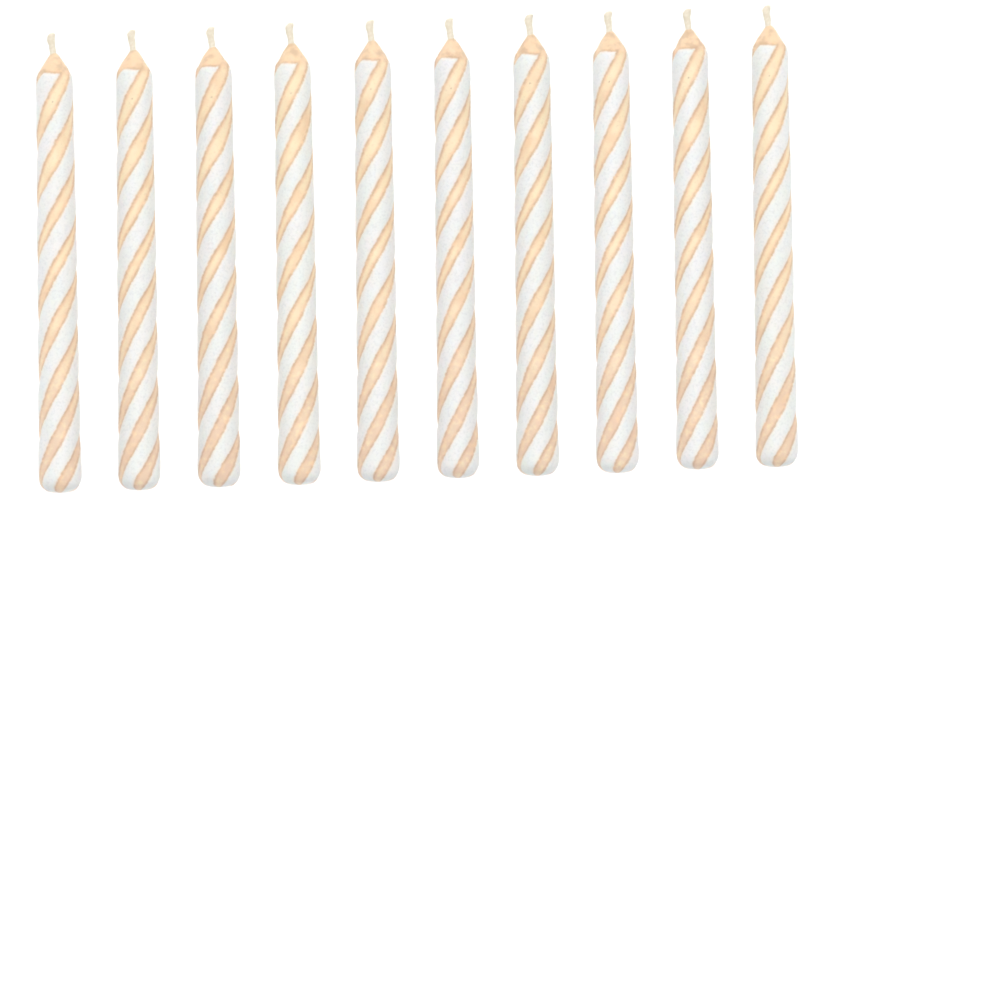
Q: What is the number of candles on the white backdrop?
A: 10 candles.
